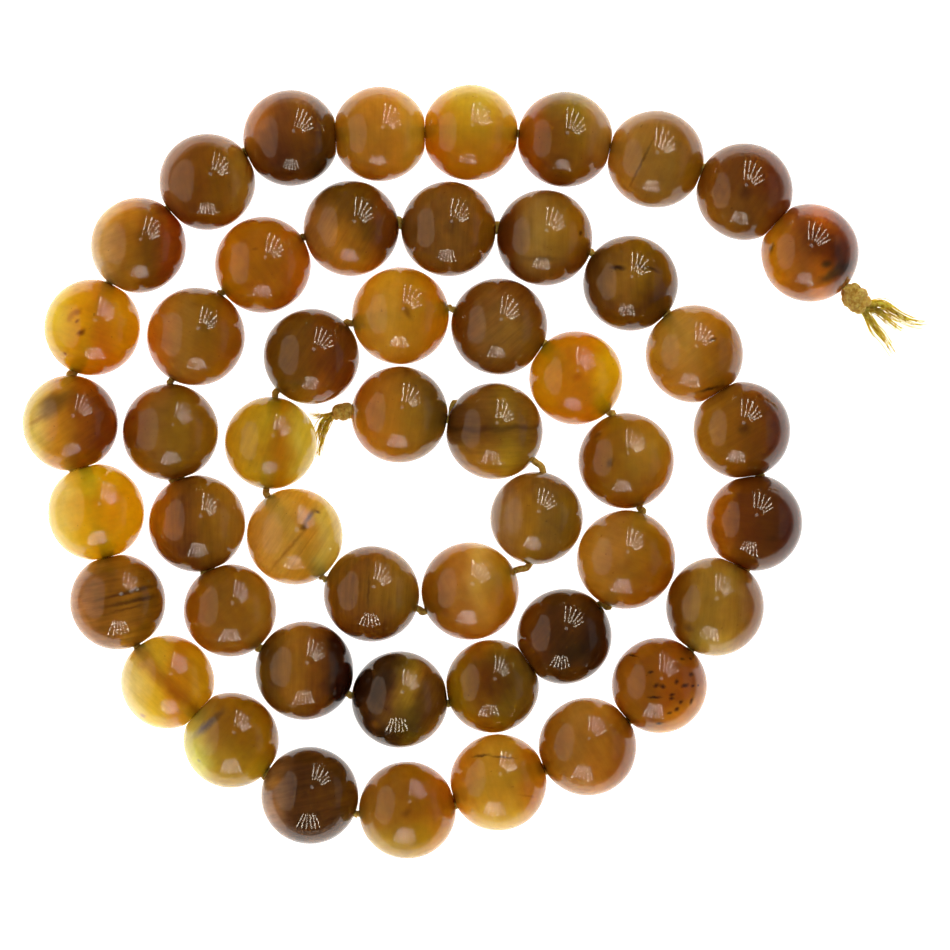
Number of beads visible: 50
